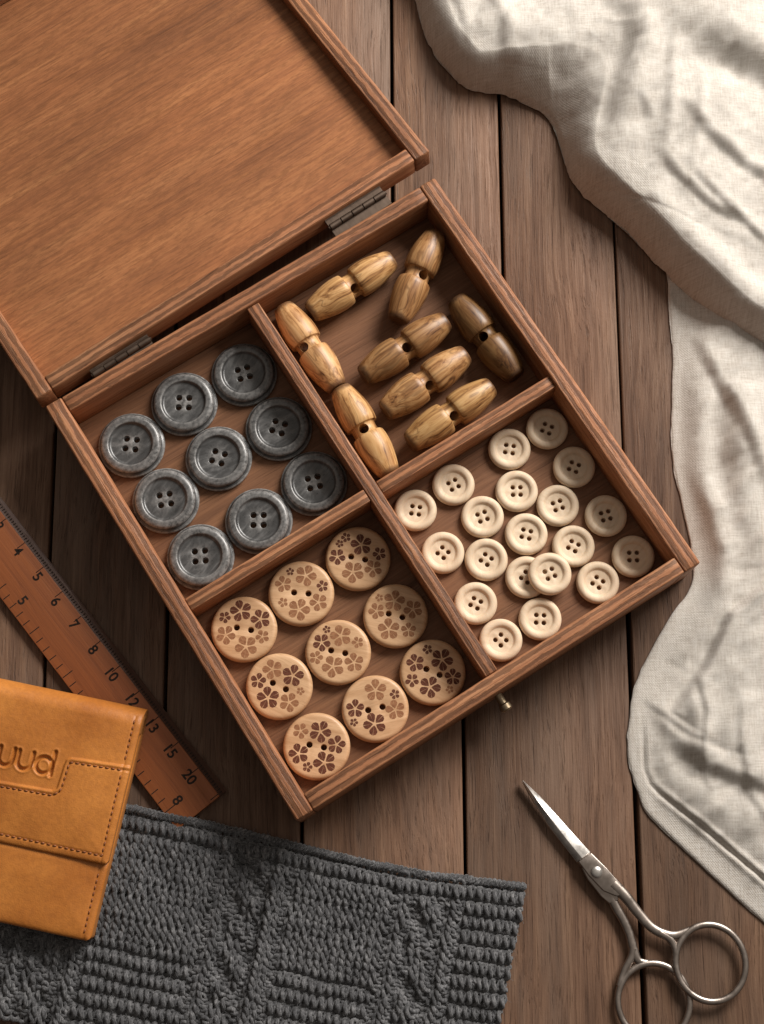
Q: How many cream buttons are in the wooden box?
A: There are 20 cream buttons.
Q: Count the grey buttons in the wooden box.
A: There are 9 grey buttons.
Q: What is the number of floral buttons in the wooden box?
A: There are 9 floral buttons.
